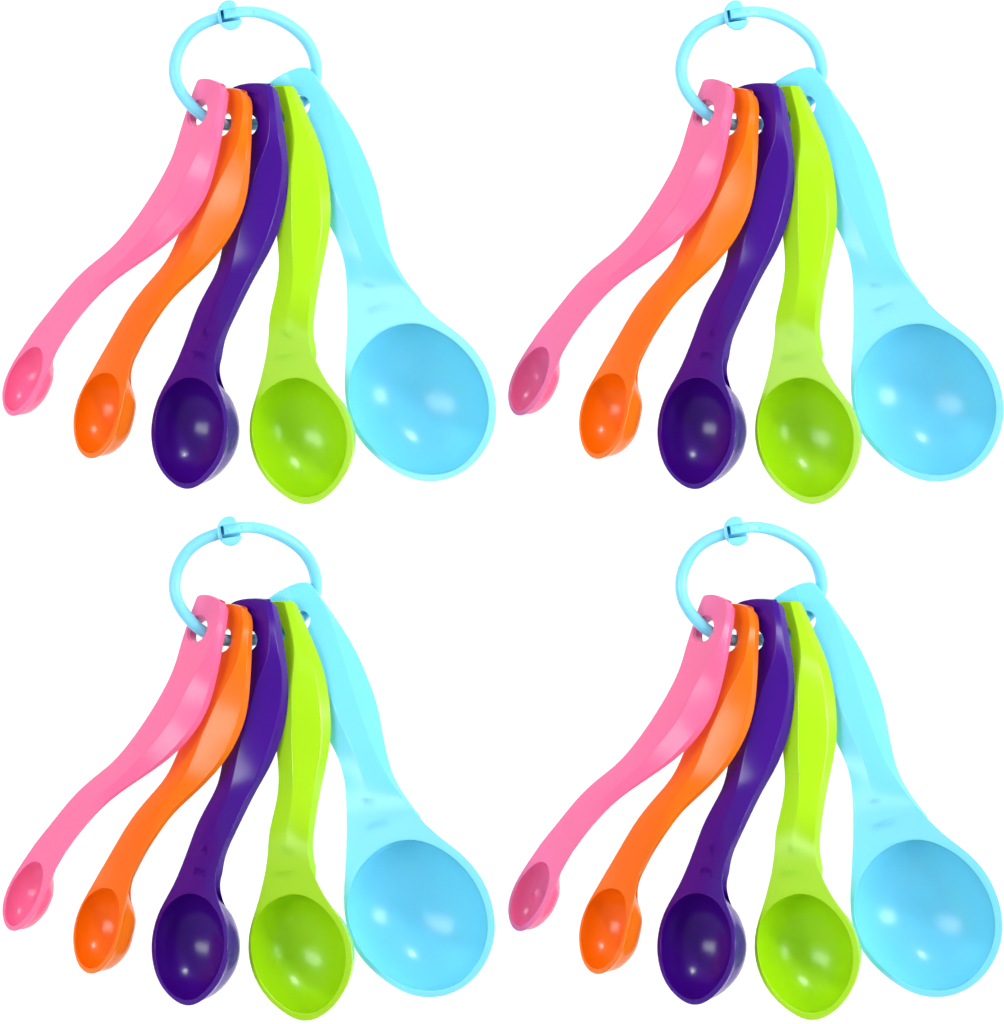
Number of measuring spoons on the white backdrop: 20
